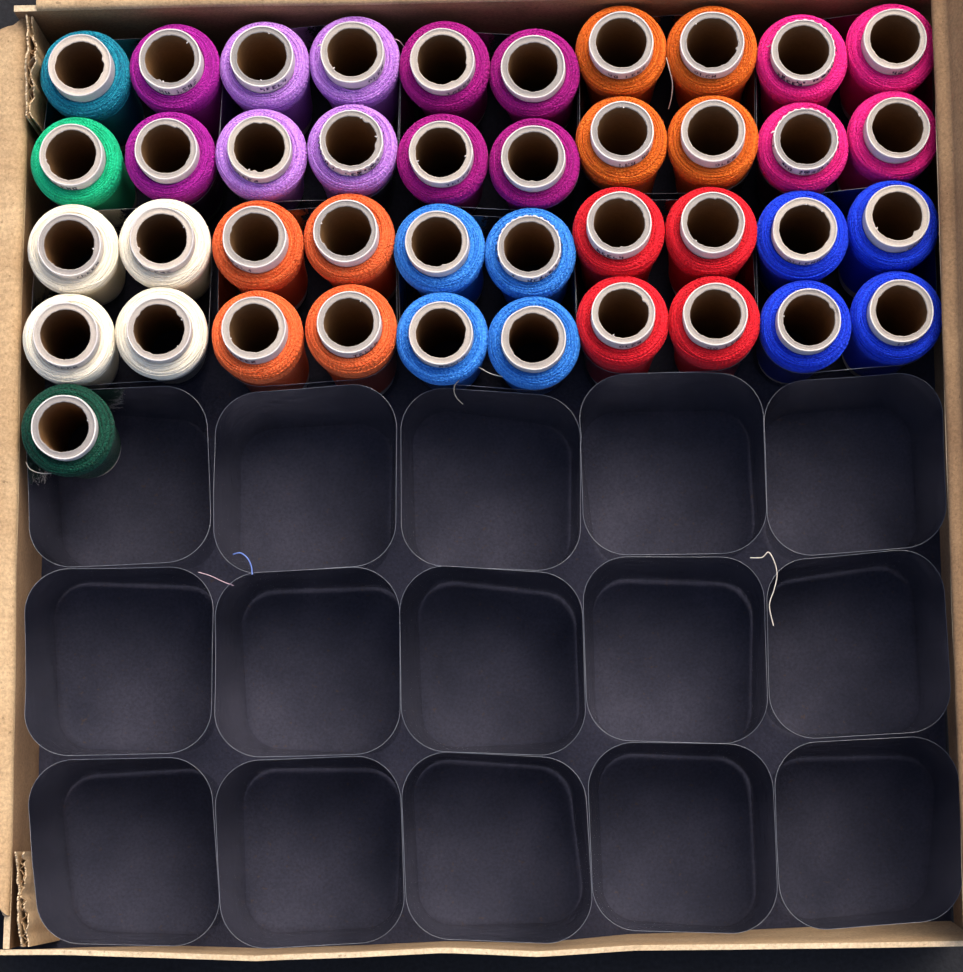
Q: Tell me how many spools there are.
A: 41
